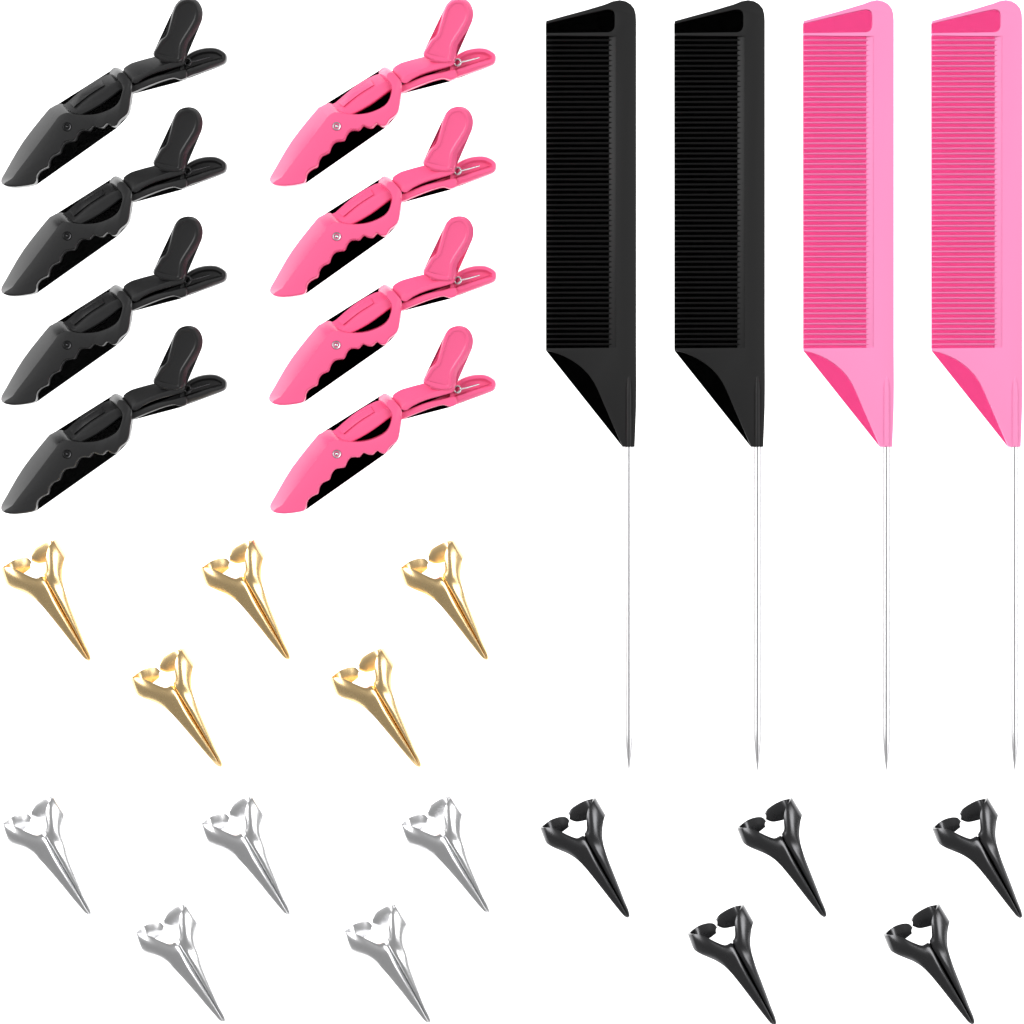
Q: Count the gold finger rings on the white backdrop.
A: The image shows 5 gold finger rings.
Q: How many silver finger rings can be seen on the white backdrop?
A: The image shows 5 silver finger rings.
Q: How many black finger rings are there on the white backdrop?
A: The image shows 5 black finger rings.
